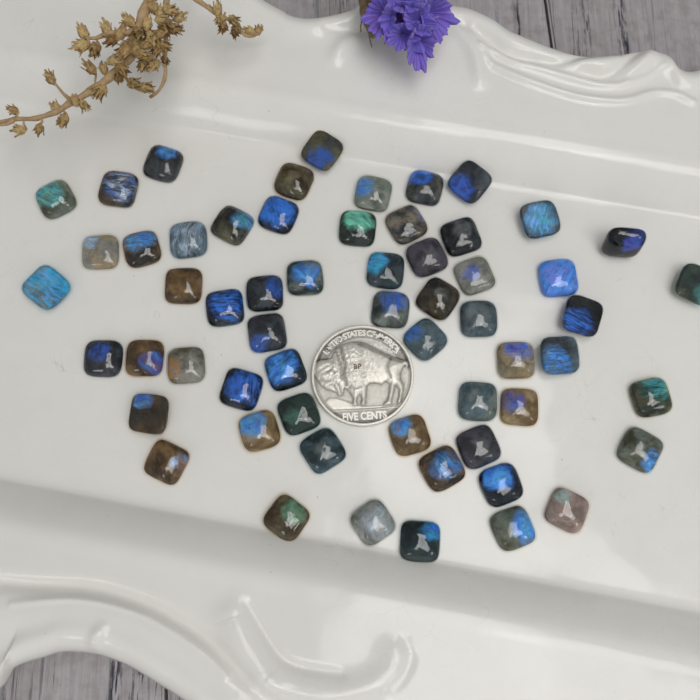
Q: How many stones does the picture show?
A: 59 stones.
